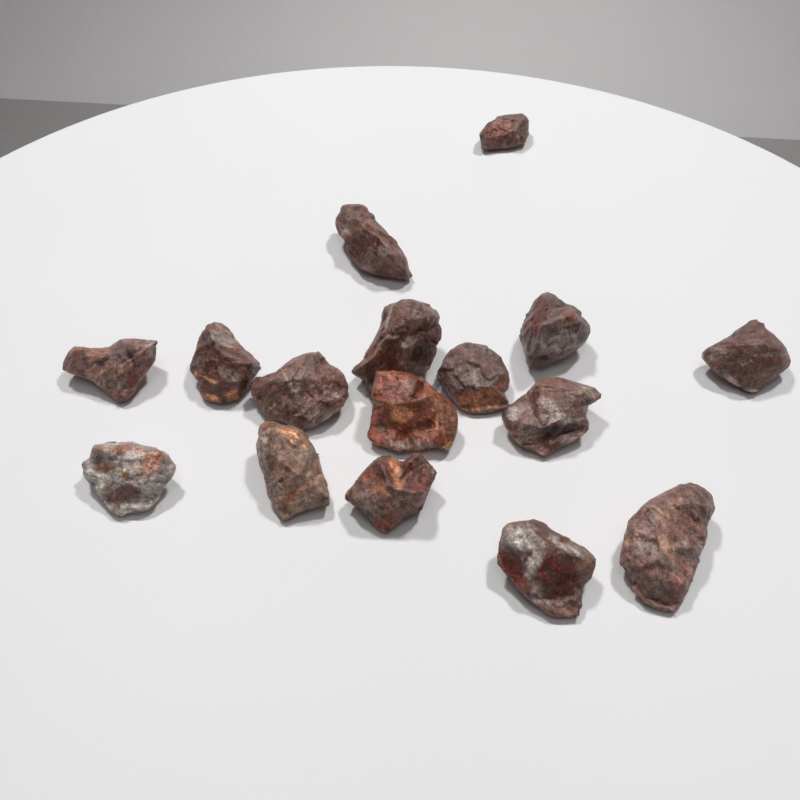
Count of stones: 16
